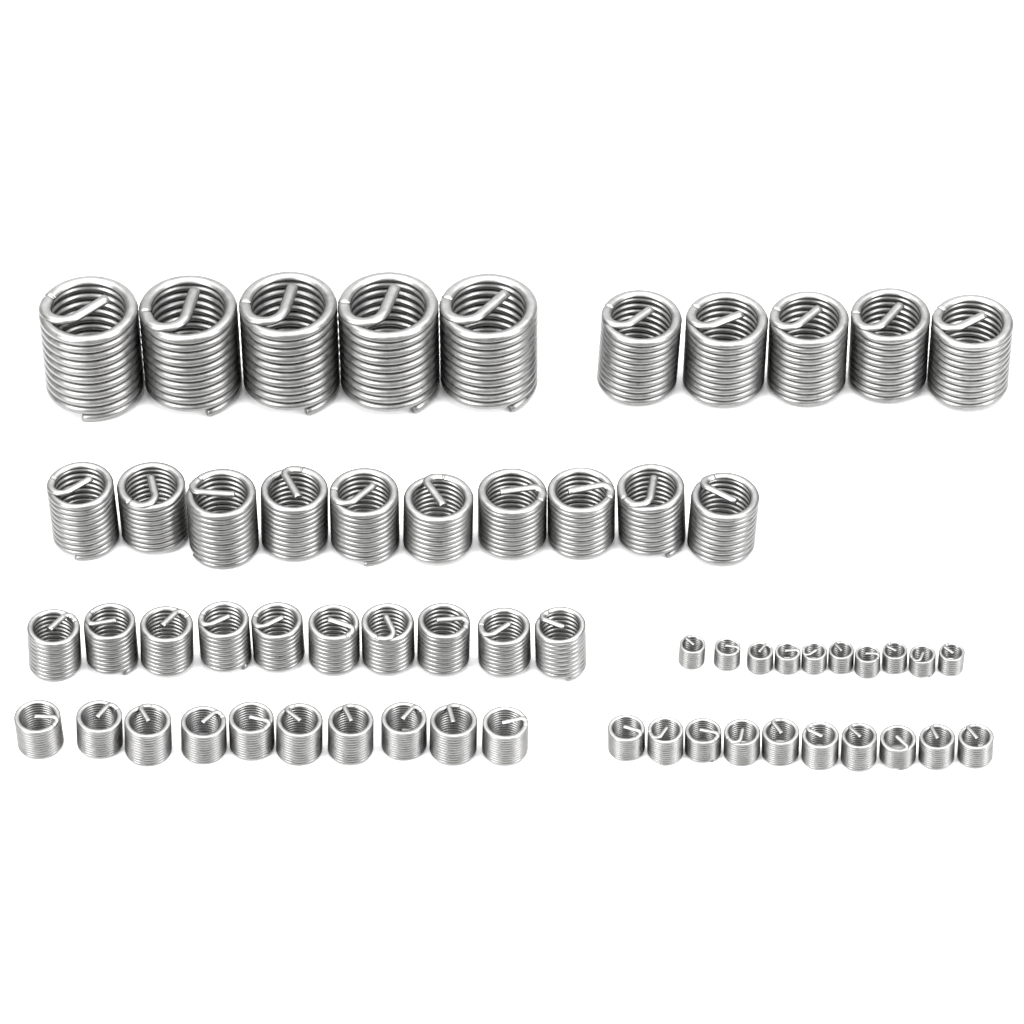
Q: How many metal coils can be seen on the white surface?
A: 60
